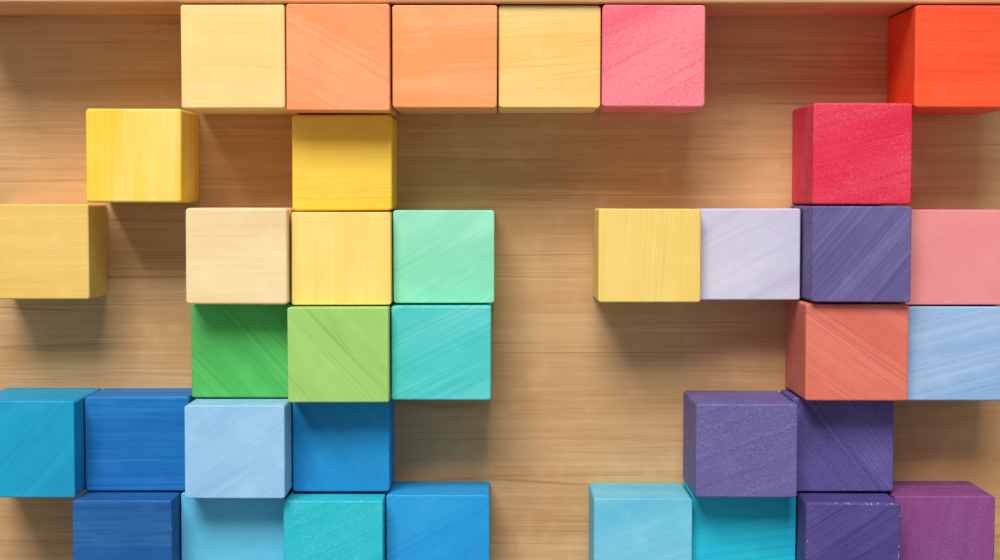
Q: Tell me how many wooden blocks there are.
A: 36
